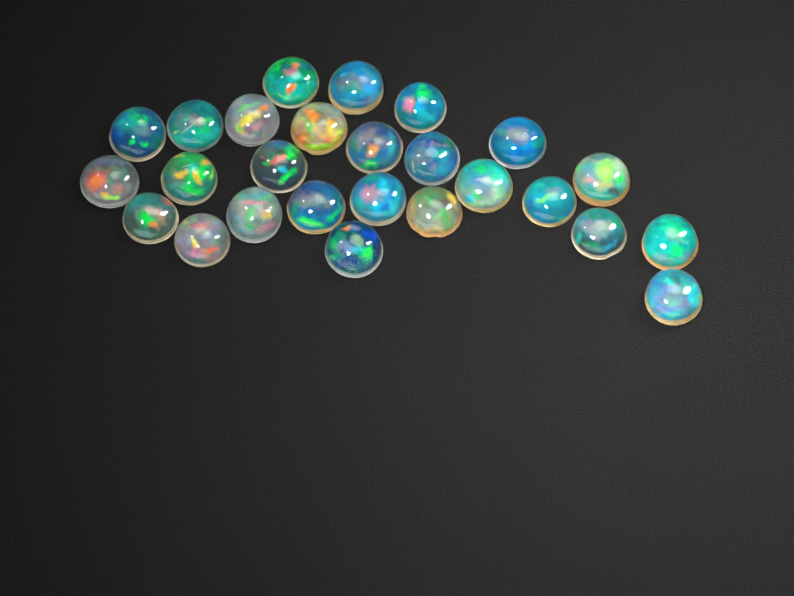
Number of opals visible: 26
